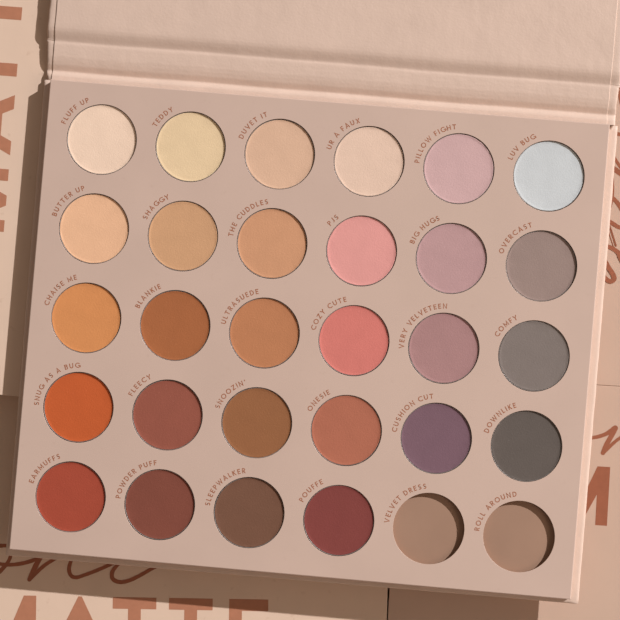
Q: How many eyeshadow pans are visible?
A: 28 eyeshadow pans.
